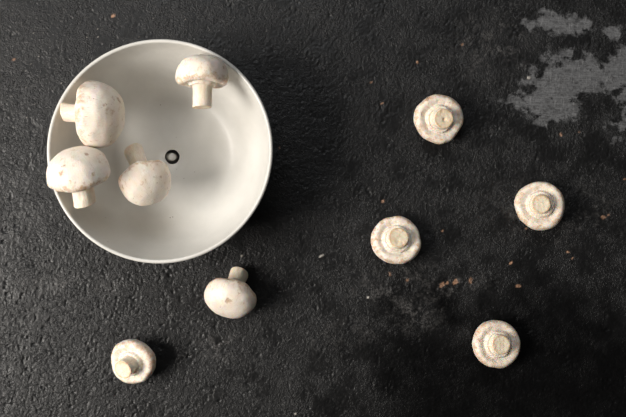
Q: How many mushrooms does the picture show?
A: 10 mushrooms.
